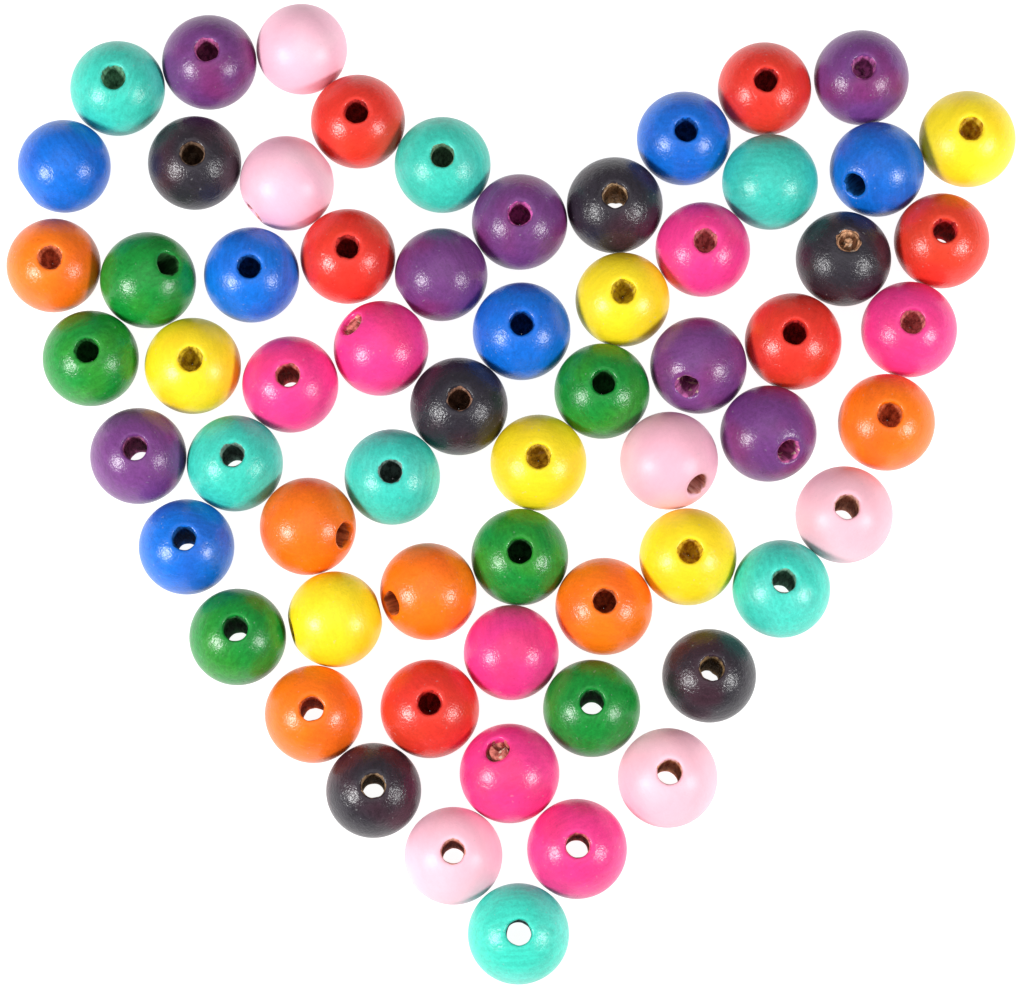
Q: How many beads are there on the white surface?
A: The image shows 63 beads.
